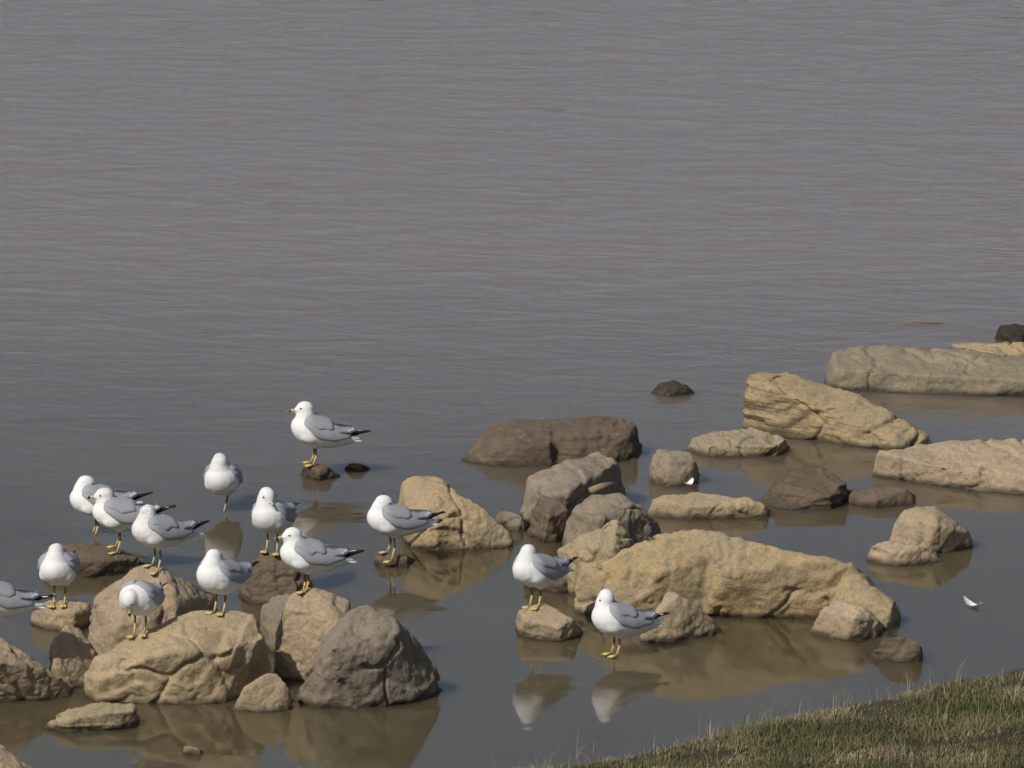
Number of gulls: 14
